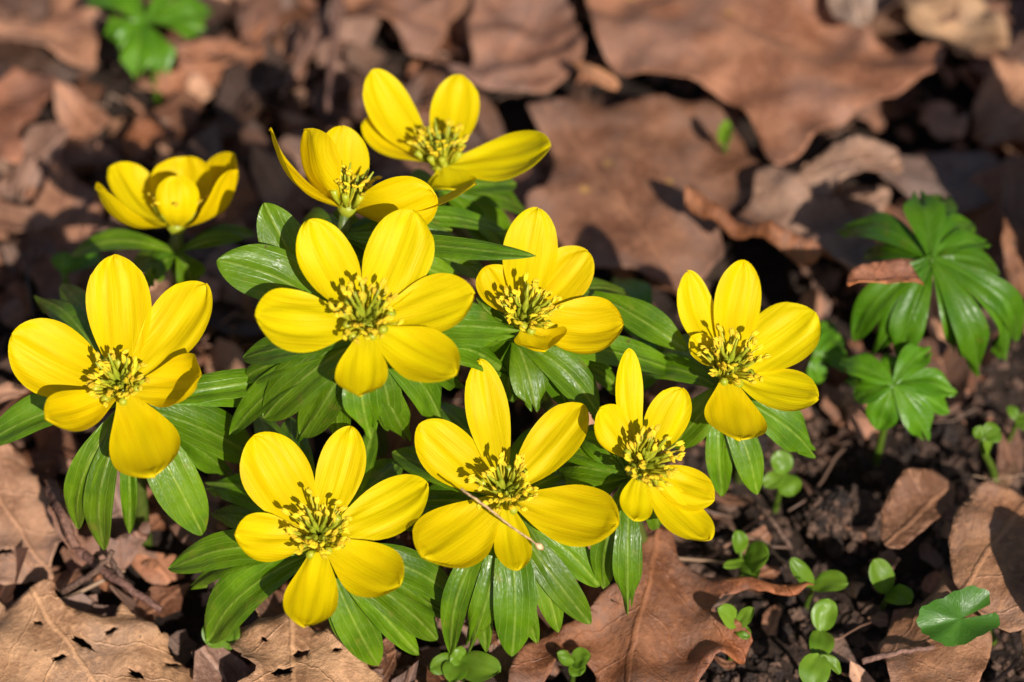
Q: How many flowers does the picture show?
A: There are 10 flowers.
